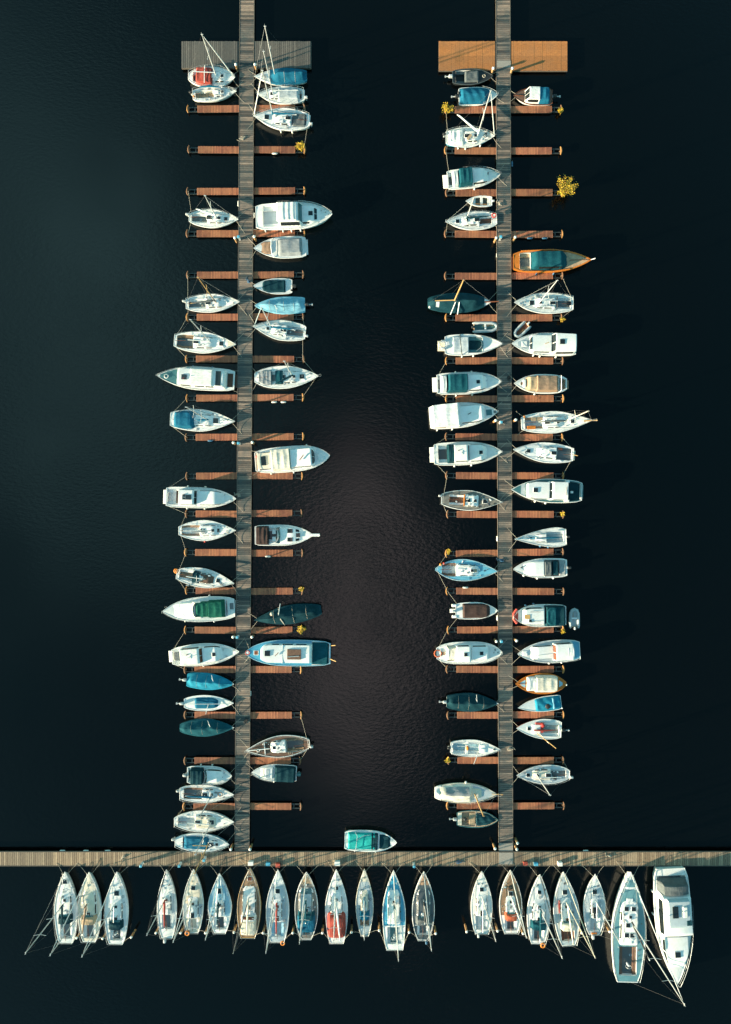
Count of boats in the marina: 93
